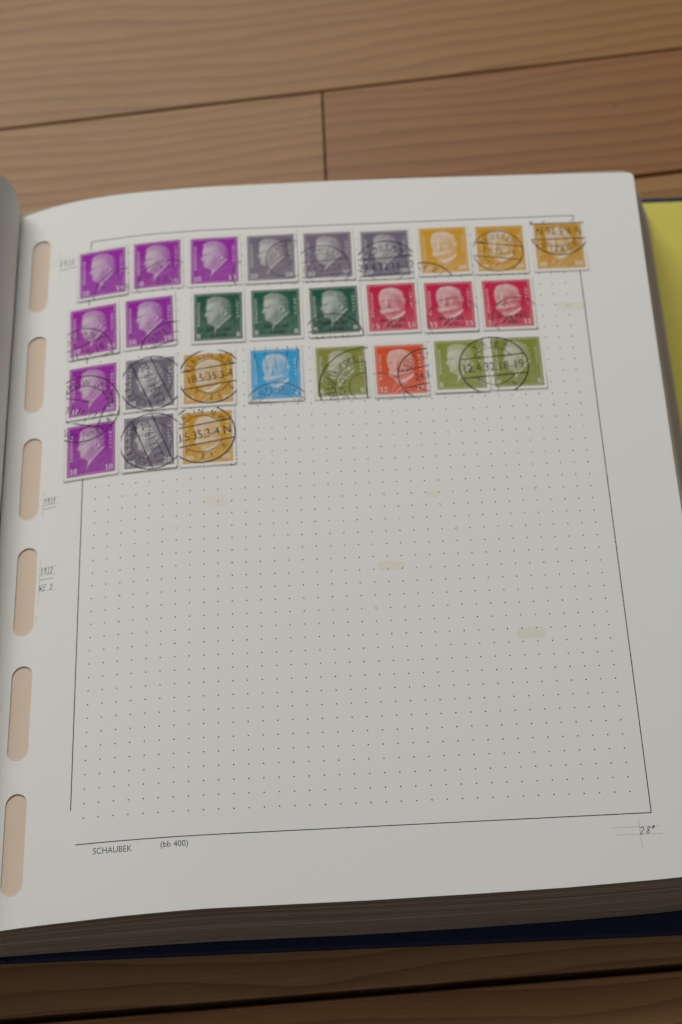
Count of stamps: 28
